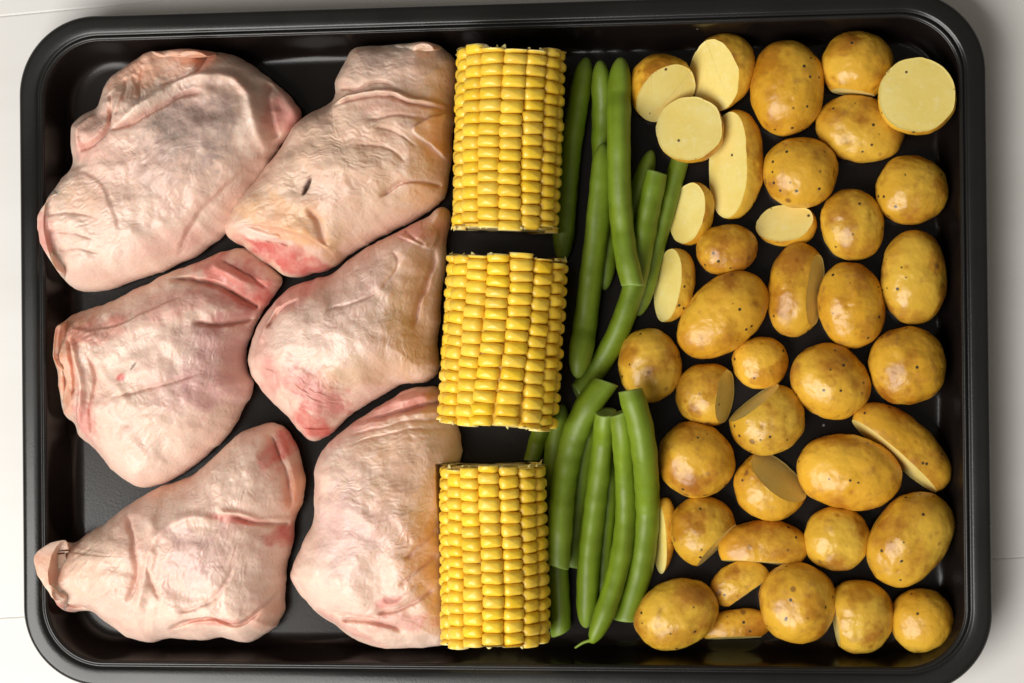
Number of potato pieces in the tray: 40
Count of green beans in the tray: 15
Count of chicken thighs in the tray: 6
